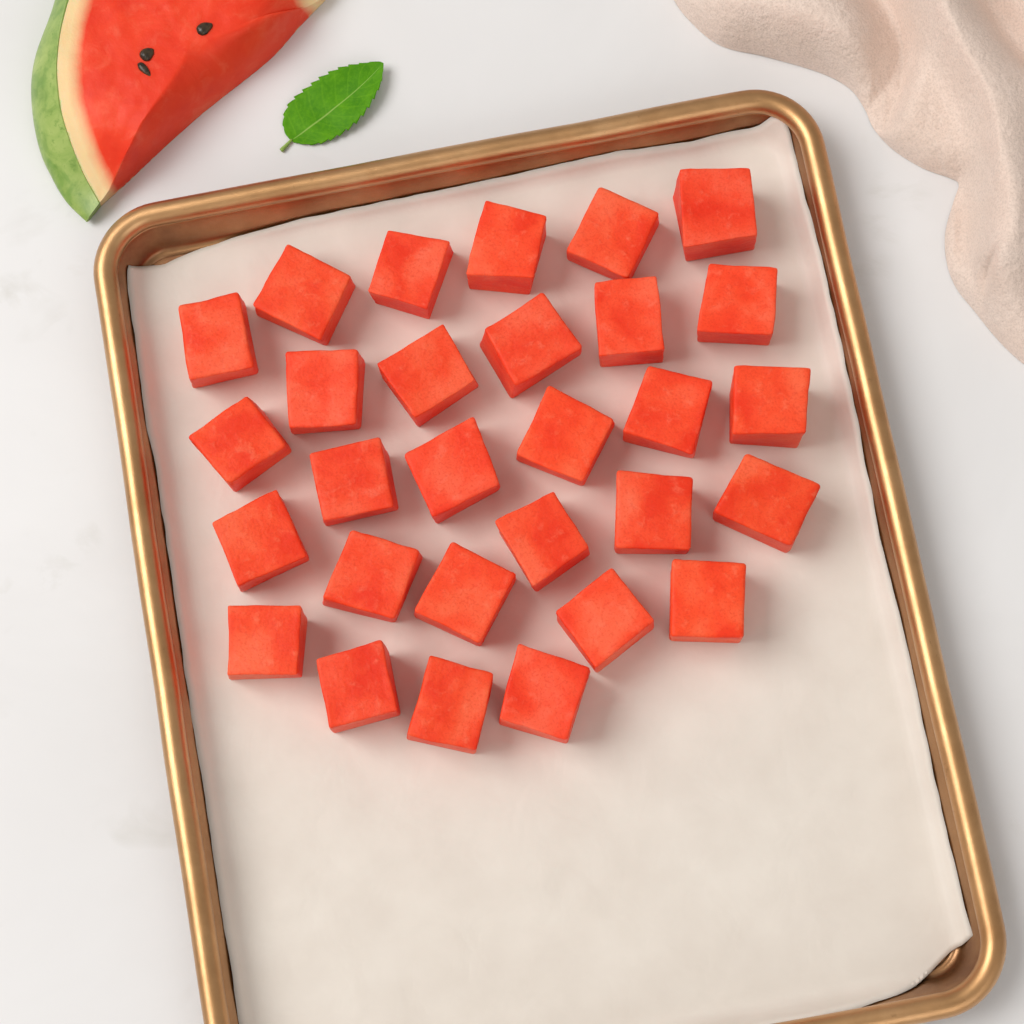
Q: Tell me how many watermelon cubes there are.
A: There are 29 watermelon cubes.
